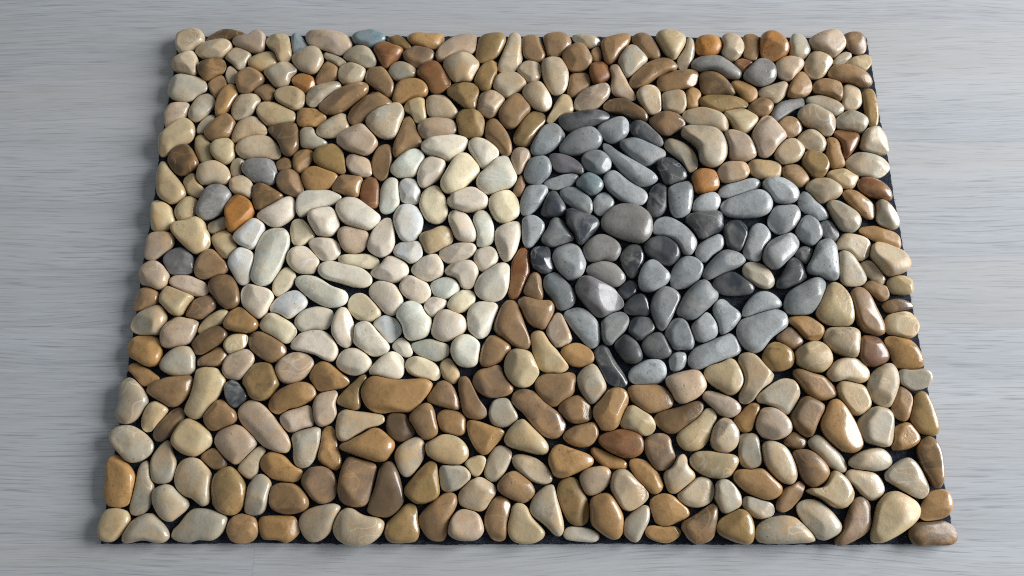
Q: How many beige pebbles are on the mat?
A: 186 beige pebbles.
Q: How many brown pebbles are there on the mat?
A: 164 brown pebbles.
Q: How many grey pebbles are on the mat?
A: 81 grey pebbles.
